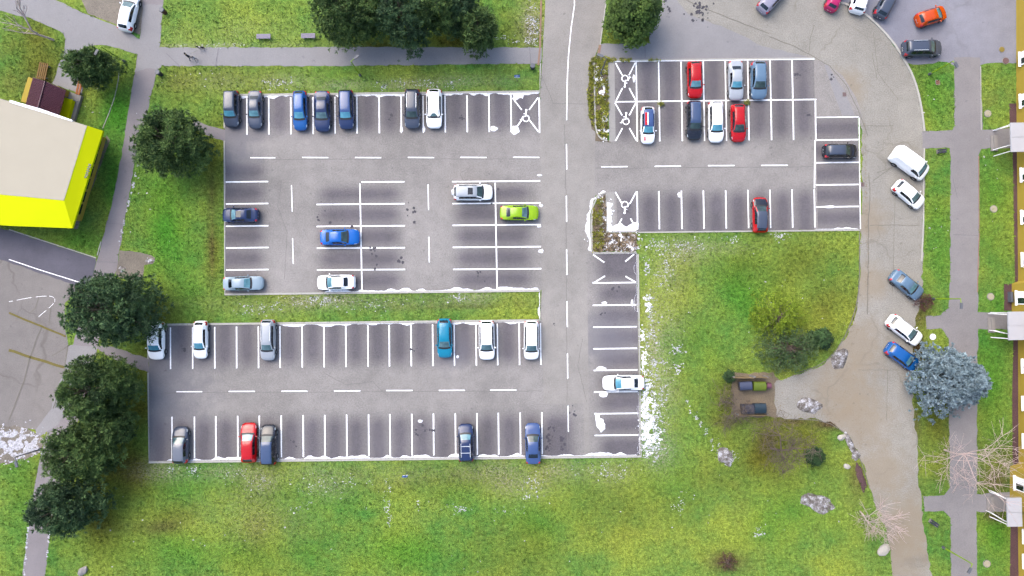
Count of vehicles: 46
